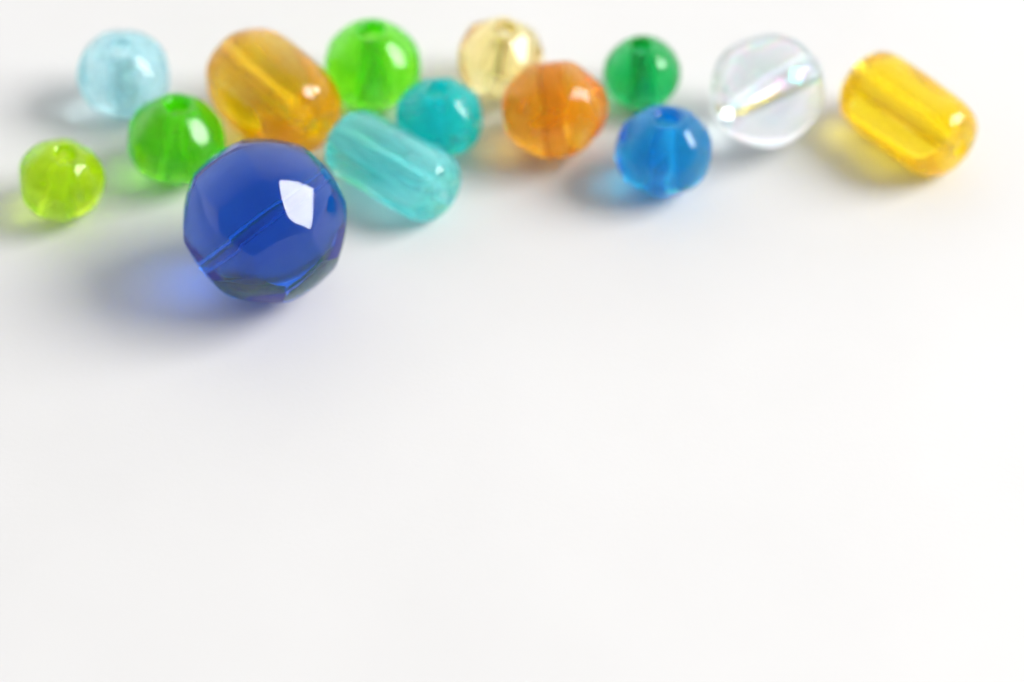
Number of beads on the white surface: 14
